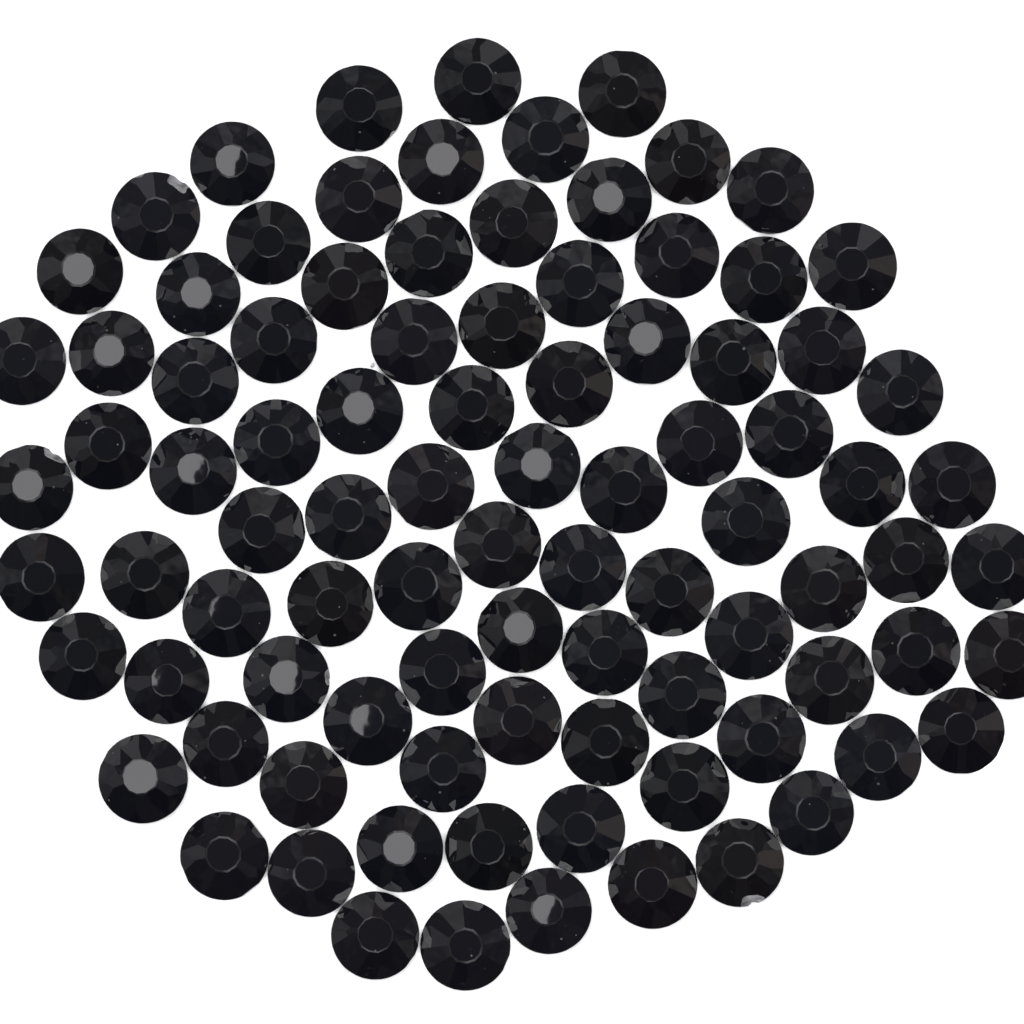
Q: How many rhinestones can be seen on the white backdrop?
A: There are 92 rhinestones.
